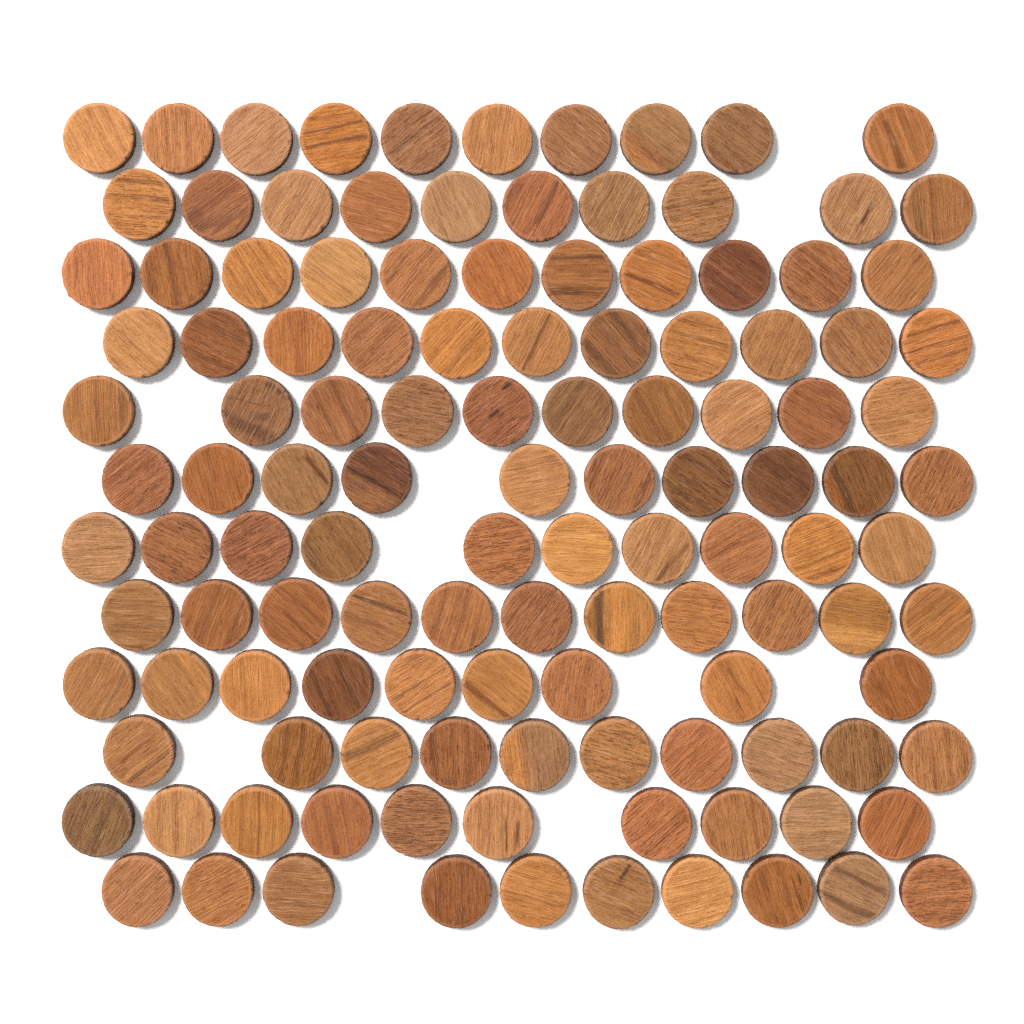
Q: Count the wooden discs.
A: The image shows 122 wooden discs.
